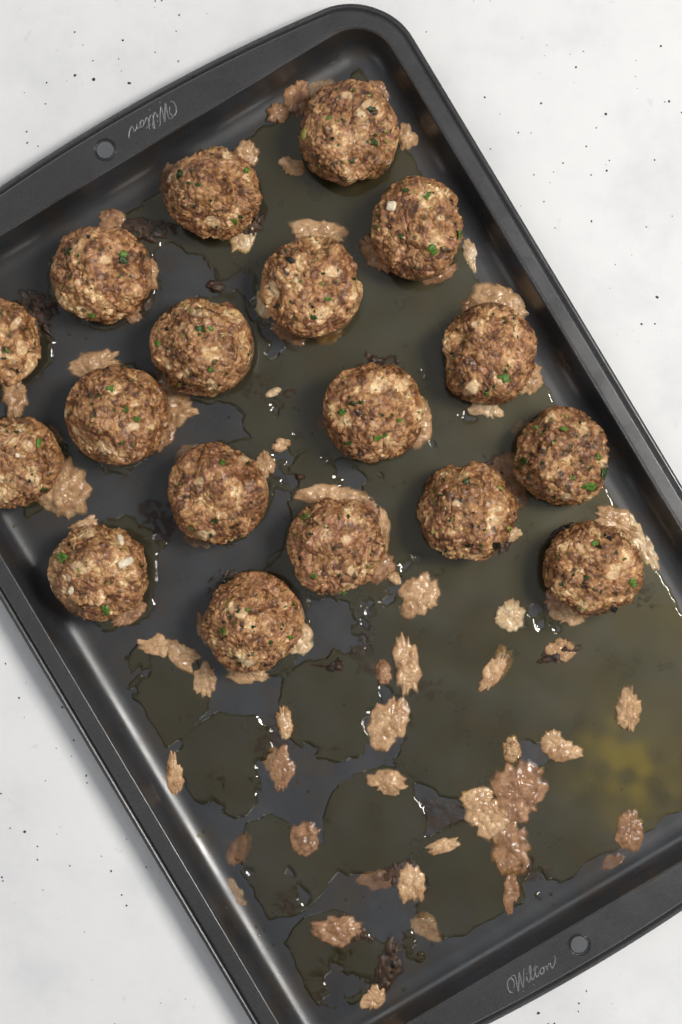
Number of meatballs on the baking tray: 18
